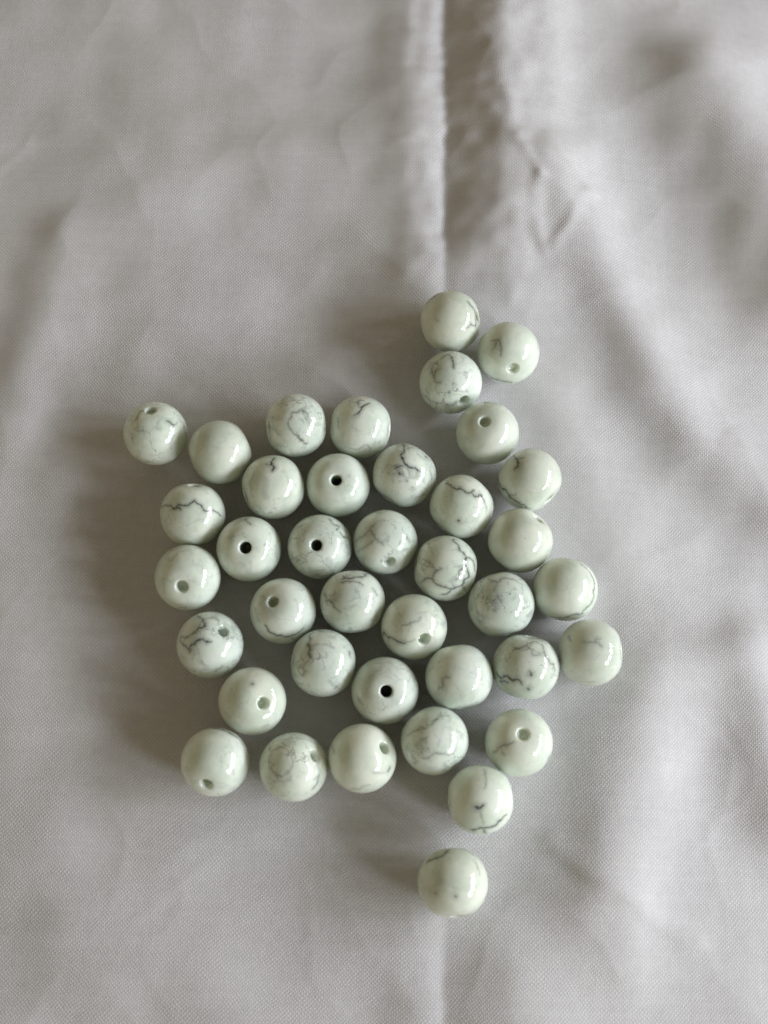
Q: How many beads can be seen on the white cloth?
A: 39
